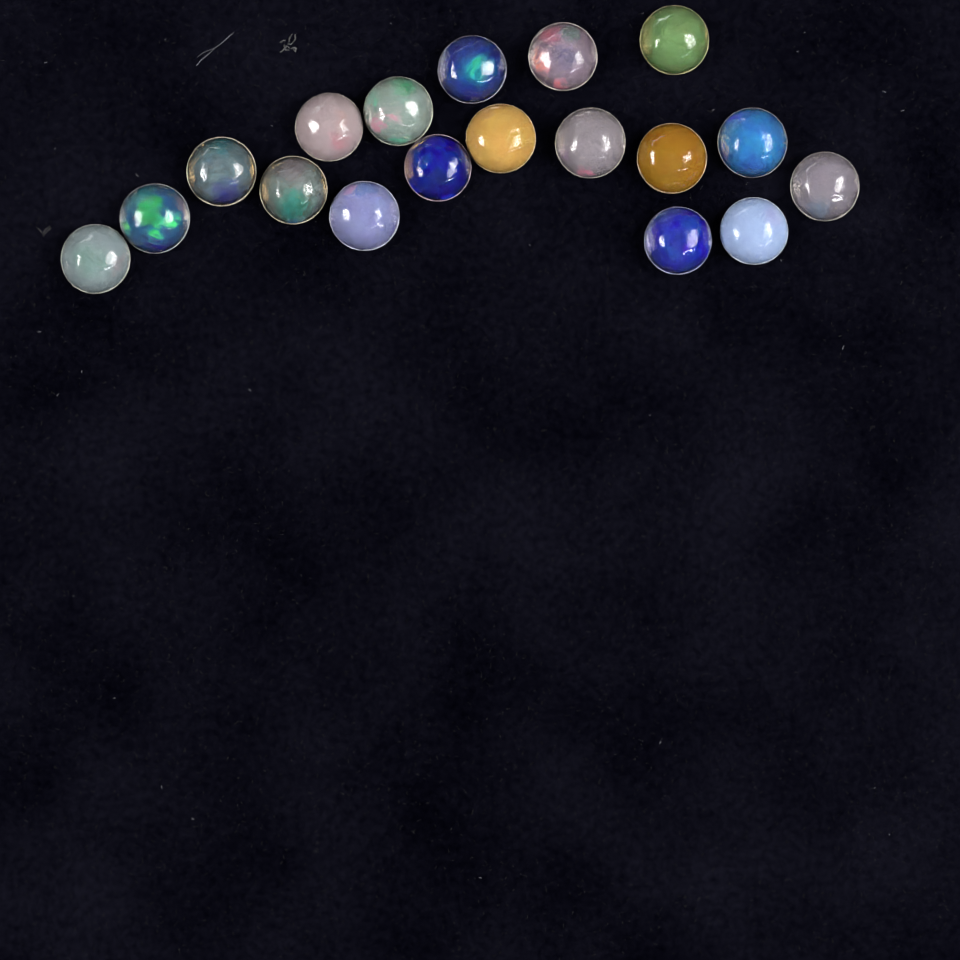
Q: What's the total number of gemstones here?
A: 18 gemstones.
